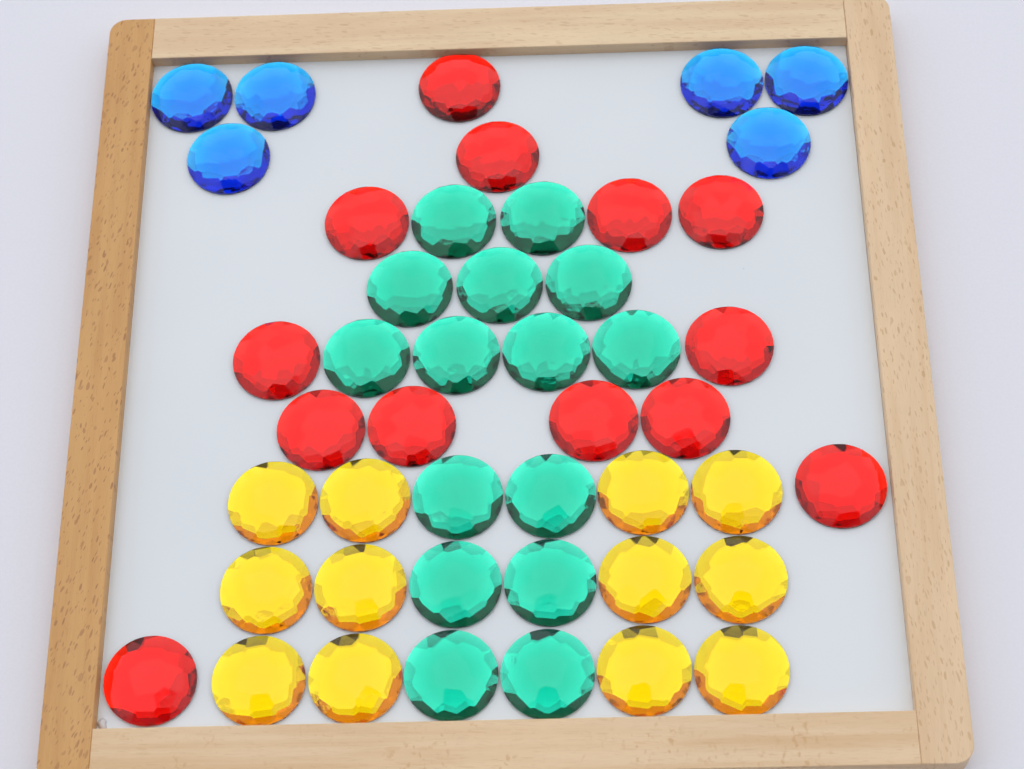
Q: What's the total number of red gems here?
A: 13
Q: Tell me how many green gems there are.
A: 15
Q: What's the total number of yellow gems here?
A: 12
